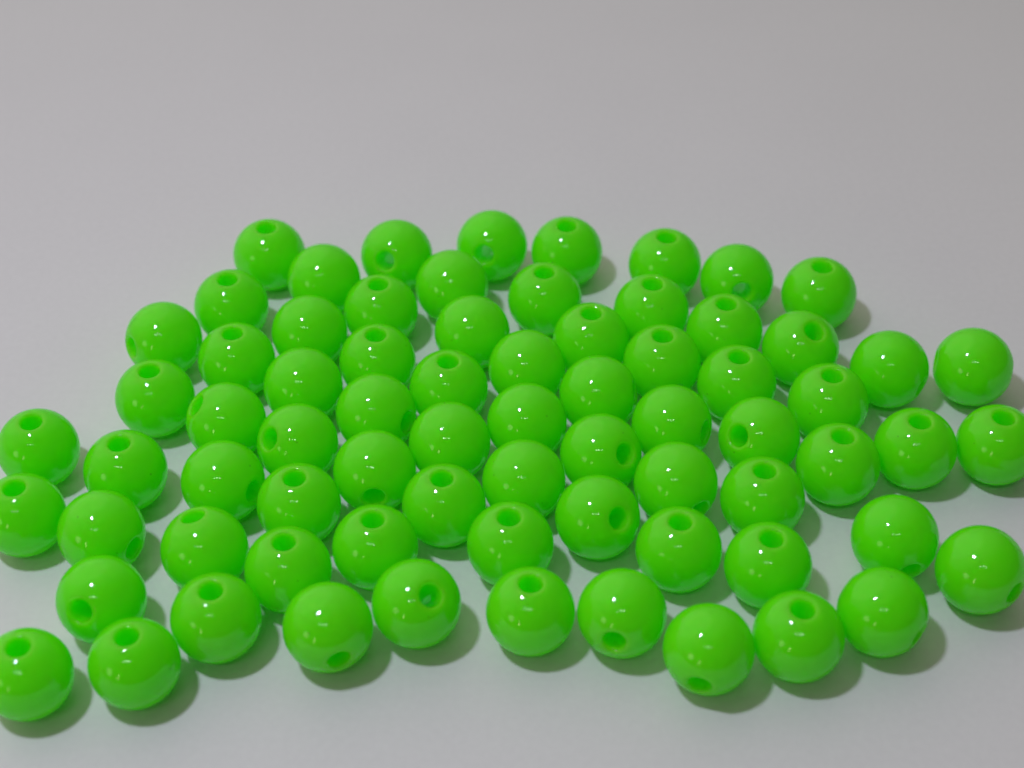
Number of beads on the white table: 73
